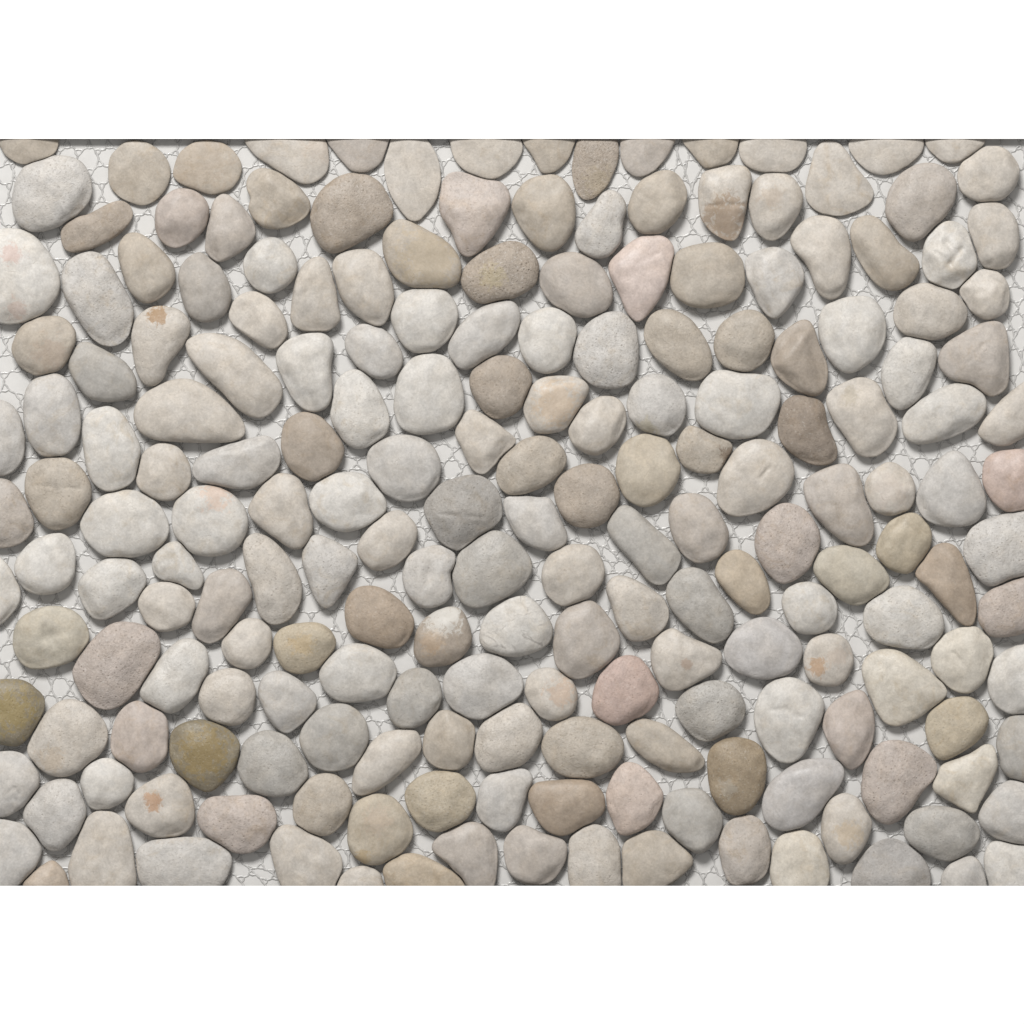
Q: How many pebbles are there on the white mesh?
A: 200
